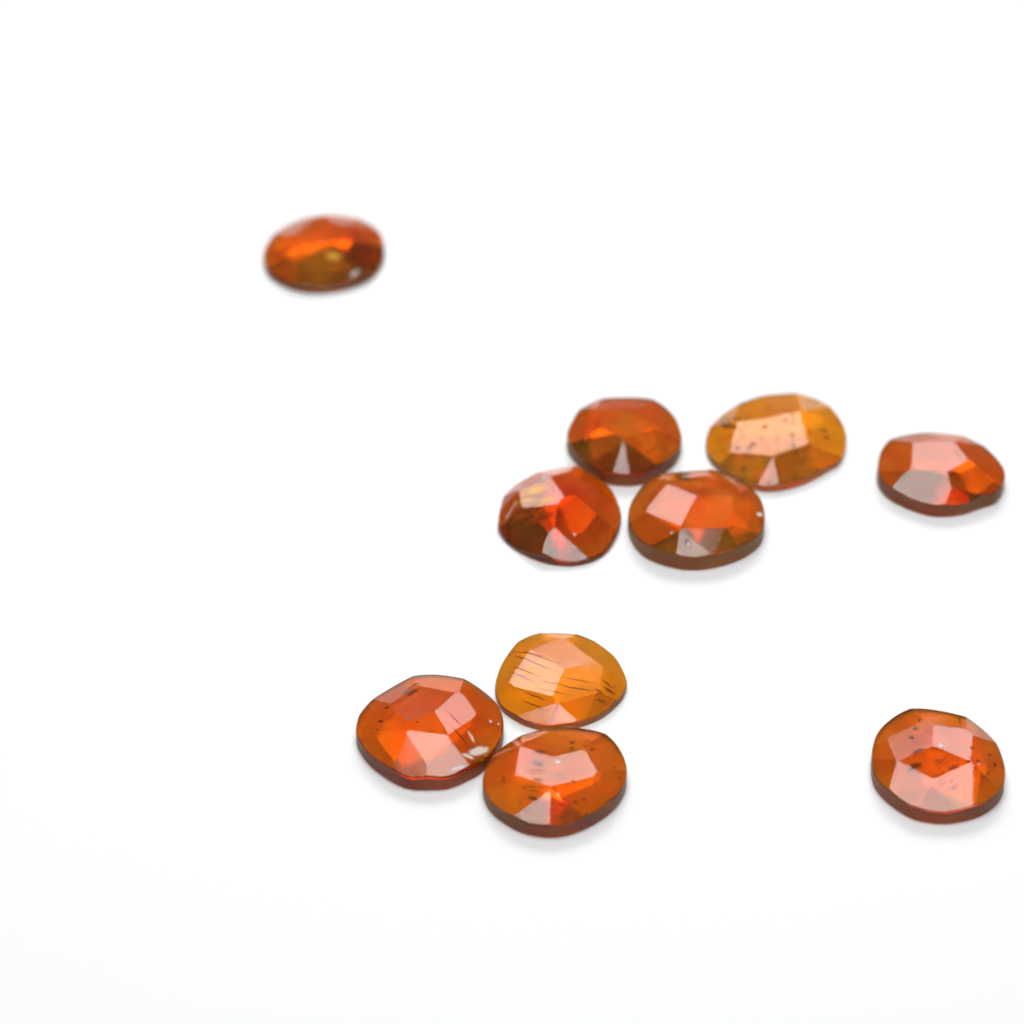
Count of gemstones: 10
